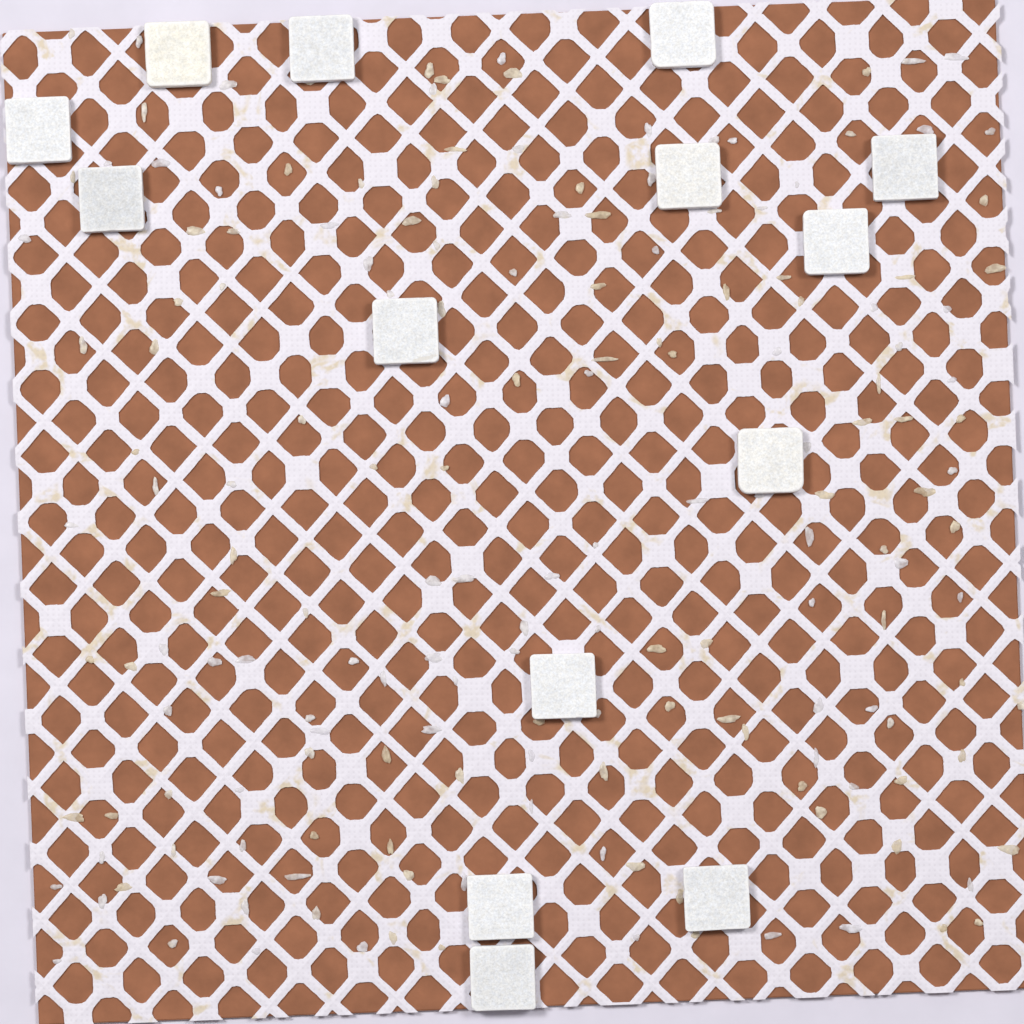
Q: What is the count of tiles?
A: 14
